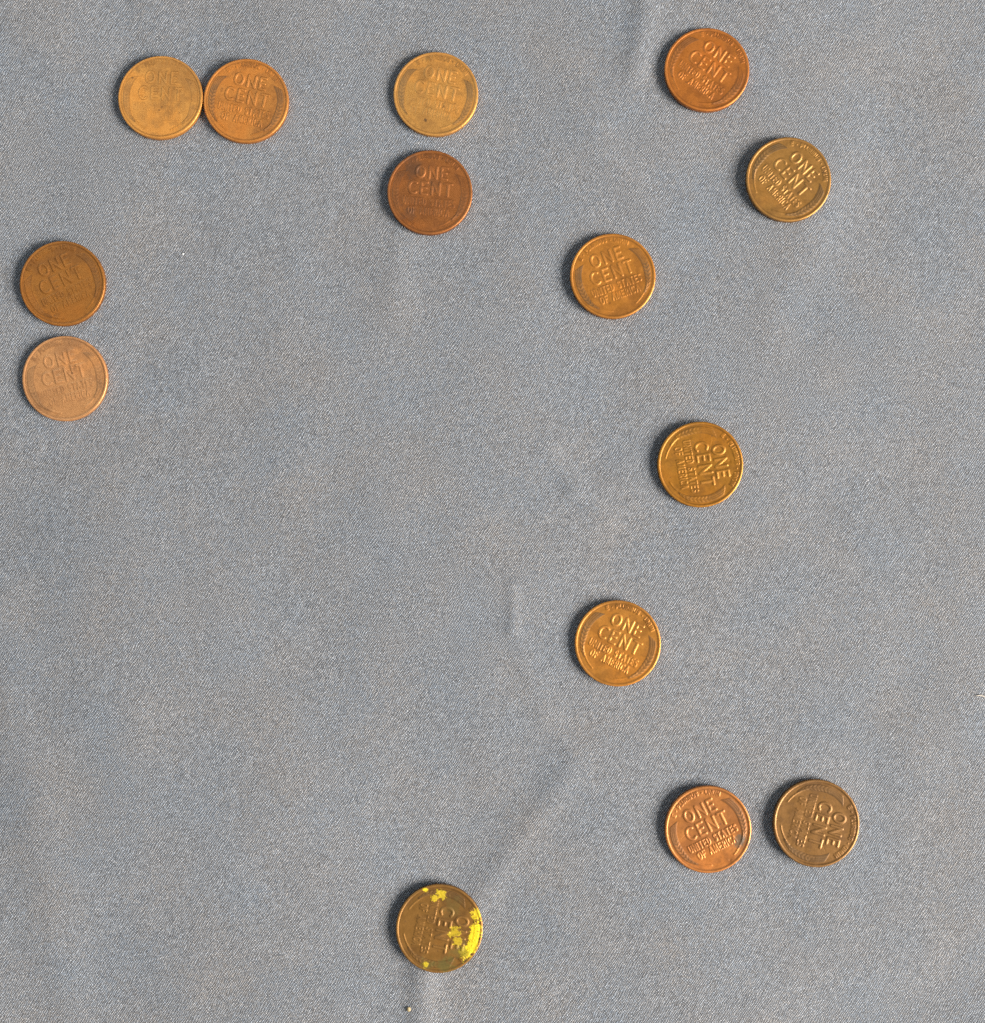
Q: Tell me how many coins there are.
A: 14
